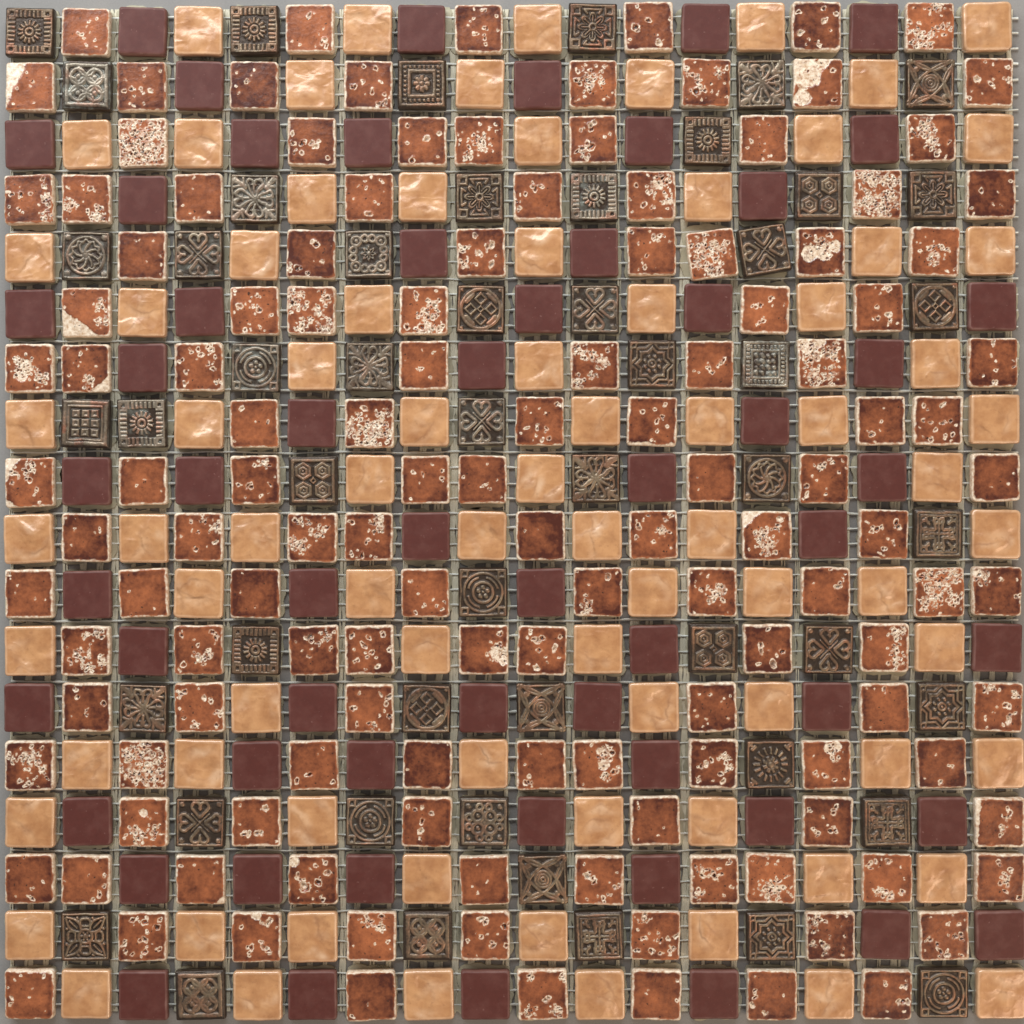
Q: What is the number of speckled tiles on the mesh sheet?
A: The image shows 133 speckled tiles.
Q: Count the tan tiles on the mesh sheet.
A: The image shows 81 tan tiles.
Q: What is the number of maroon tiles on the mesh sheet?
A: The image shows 59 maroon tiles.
